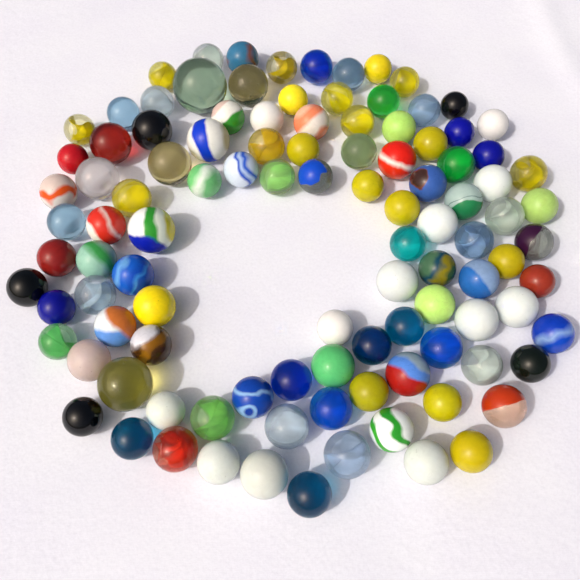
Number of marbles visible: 107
